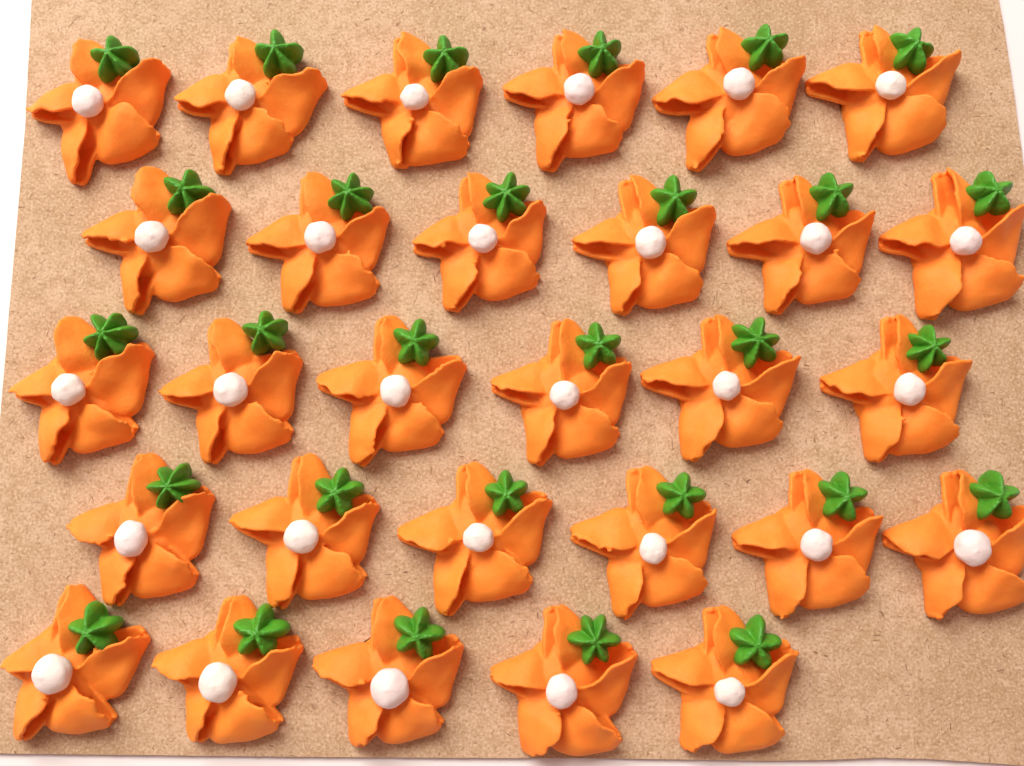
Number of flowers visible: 29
